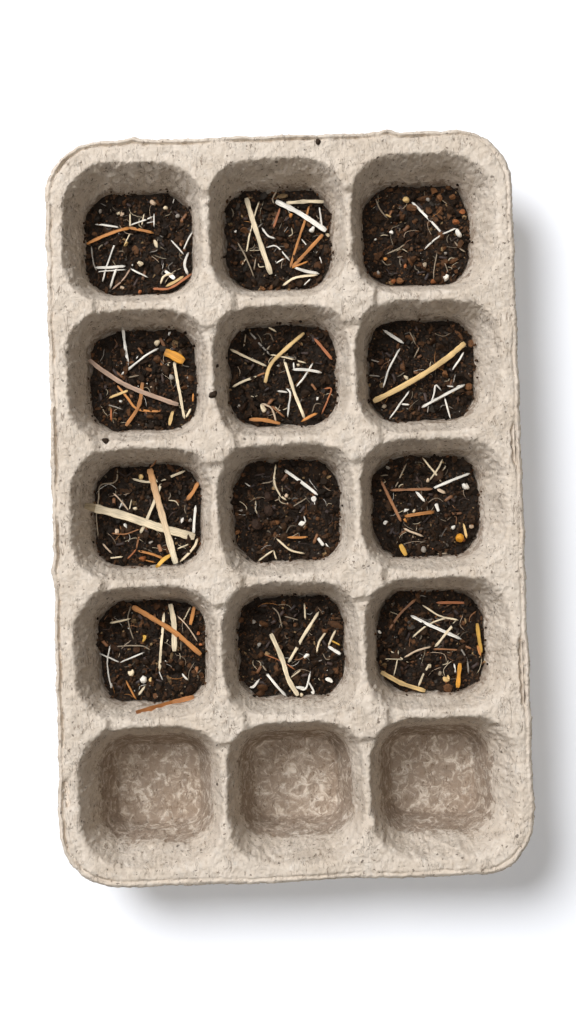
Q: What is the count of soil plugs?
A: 12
